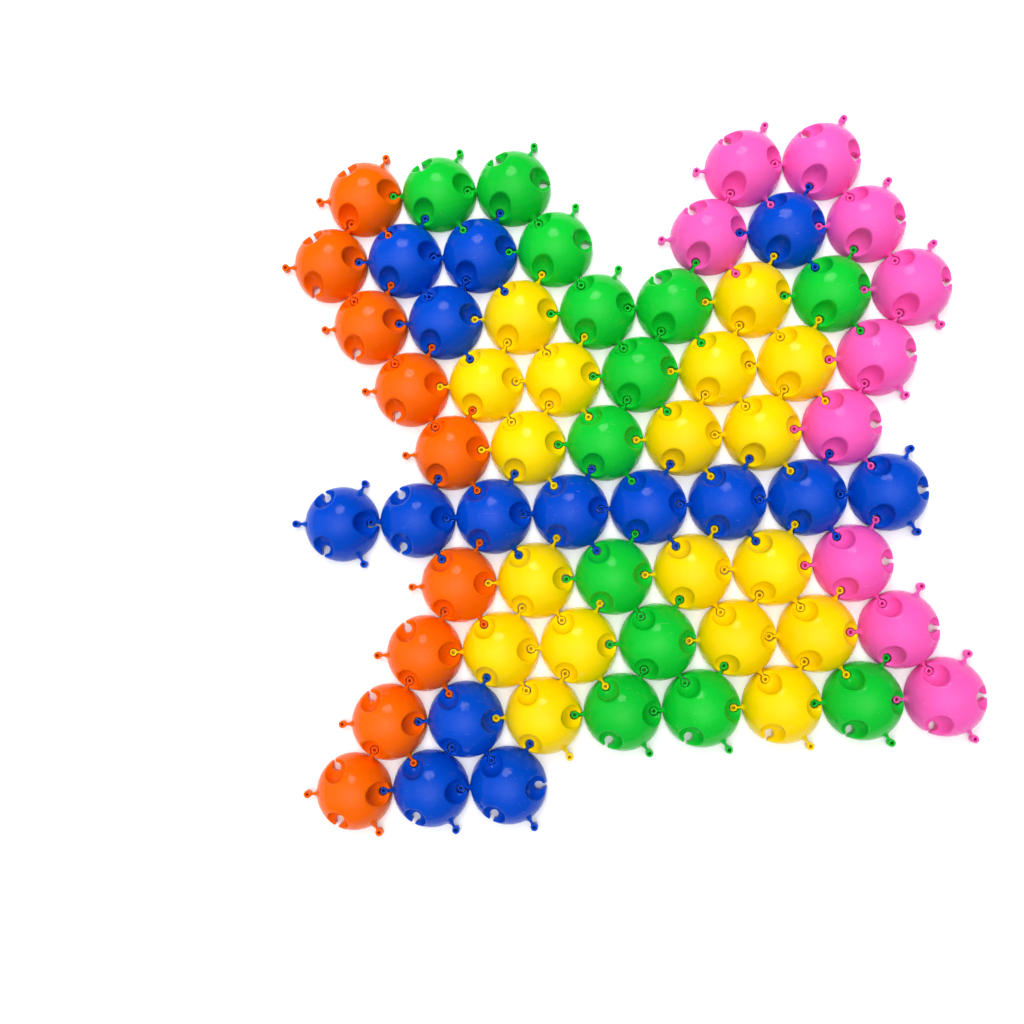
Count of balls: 65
